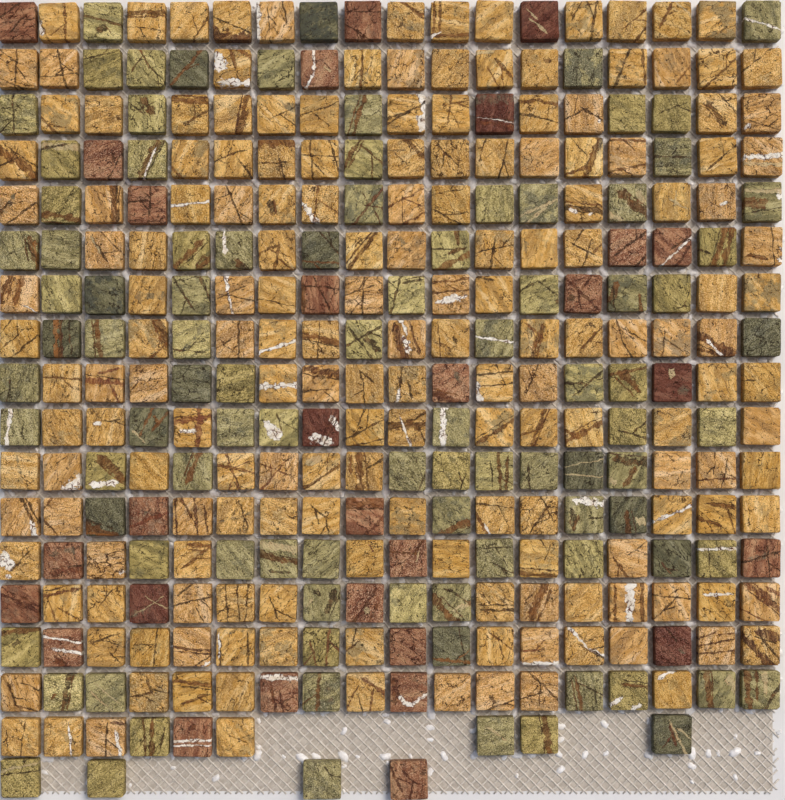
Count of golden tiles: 177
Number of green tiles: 95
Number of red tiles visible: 29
